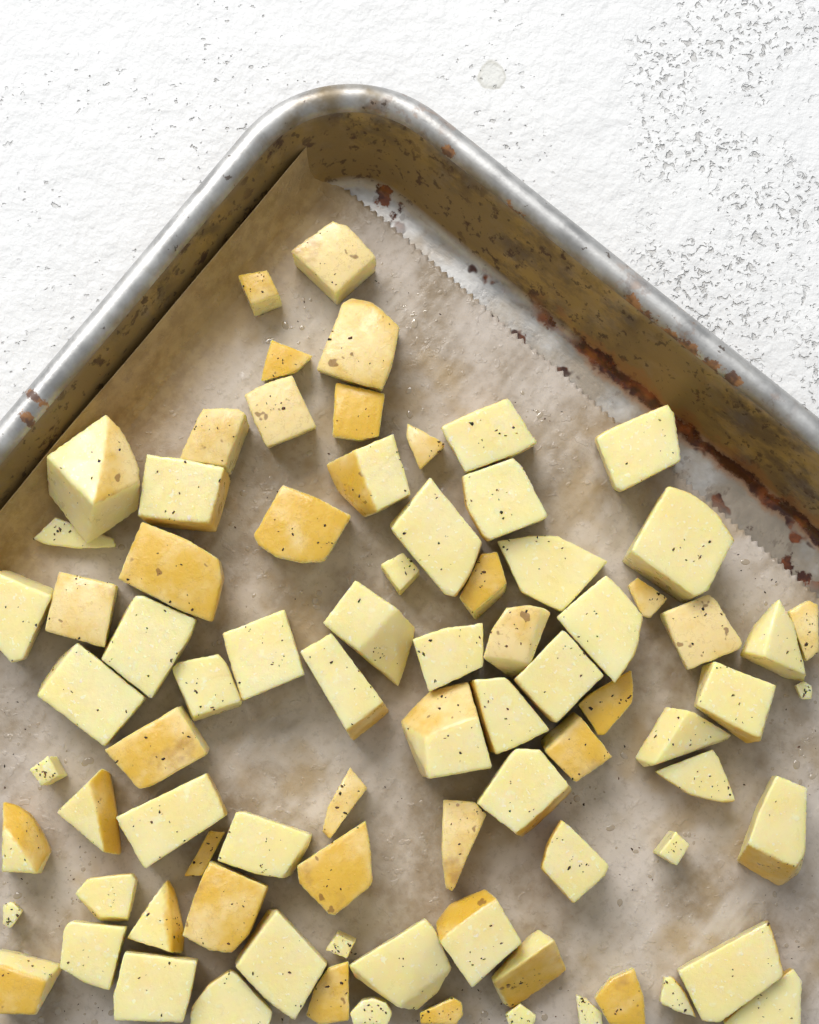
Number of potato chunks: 82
